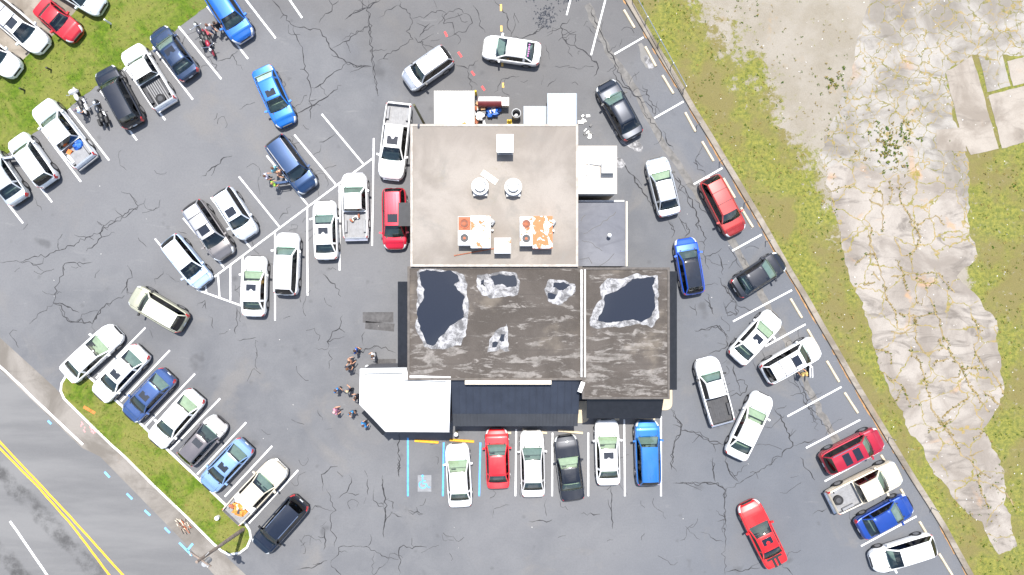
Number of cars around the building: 46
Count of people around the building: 18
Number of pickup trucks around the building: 7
